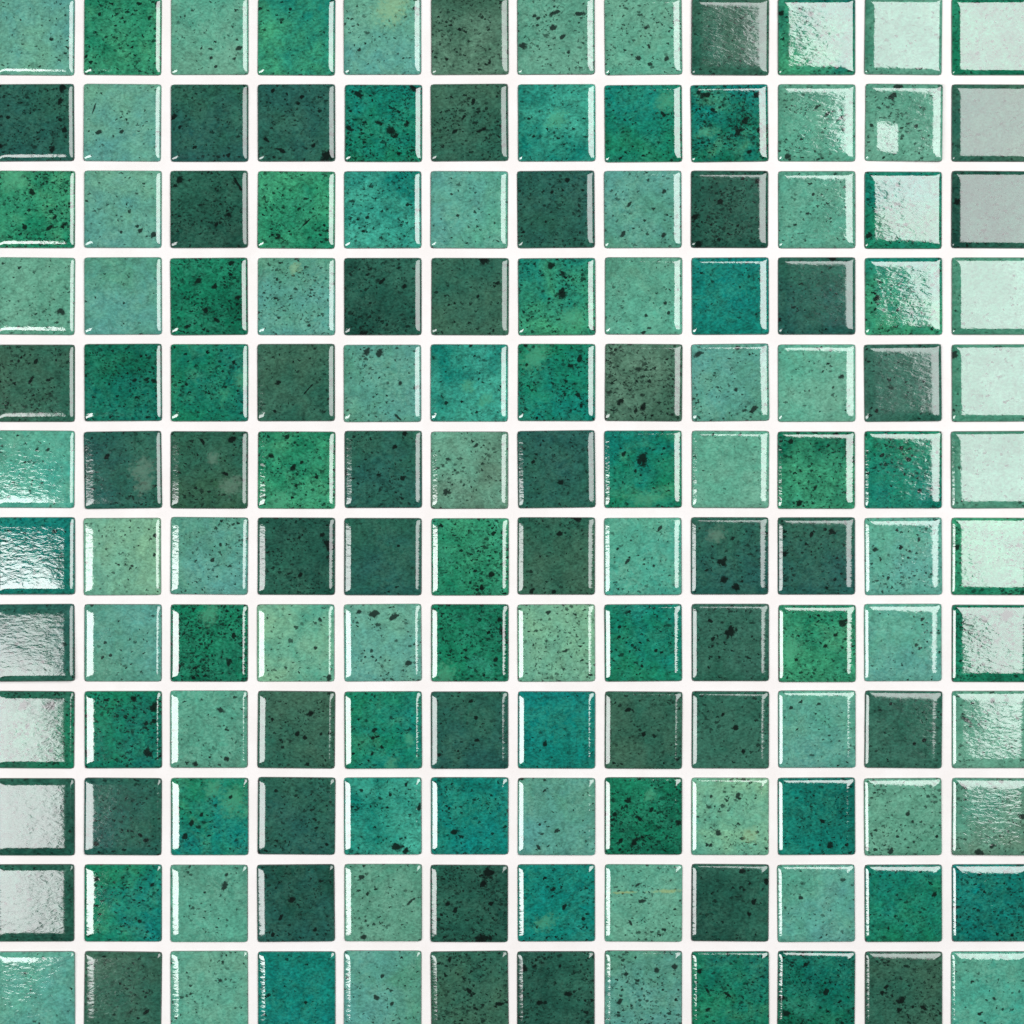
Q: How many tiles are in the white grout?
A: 144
